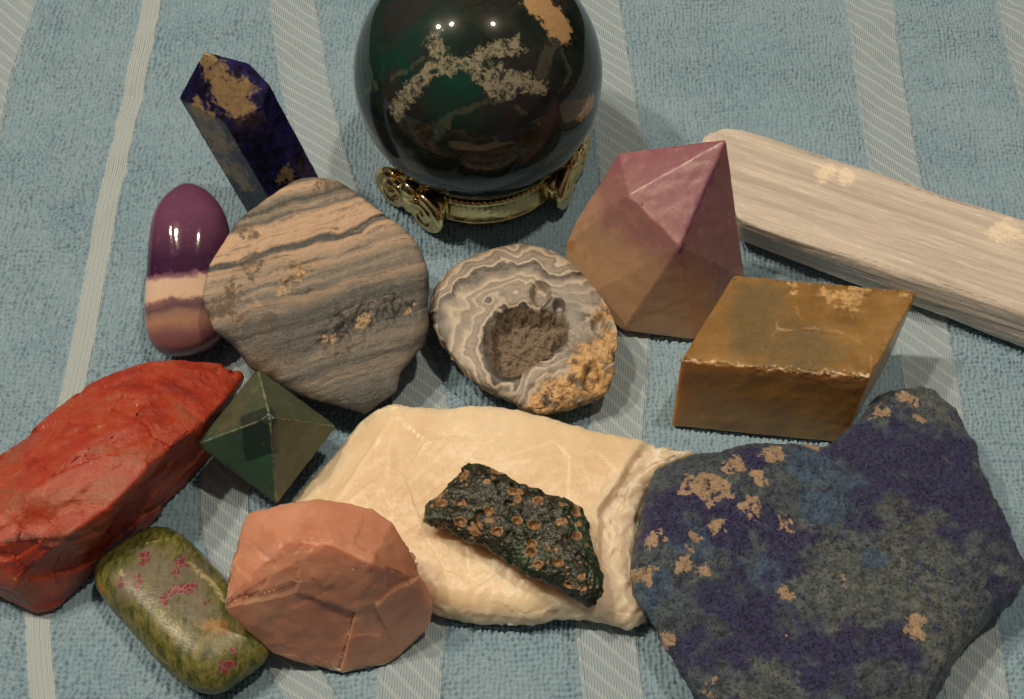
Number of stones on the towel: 15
